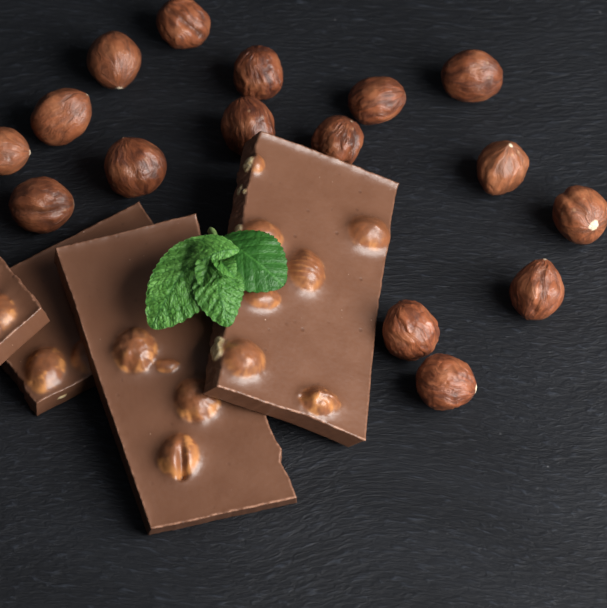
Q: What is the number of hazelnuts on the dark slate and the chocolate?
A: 16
